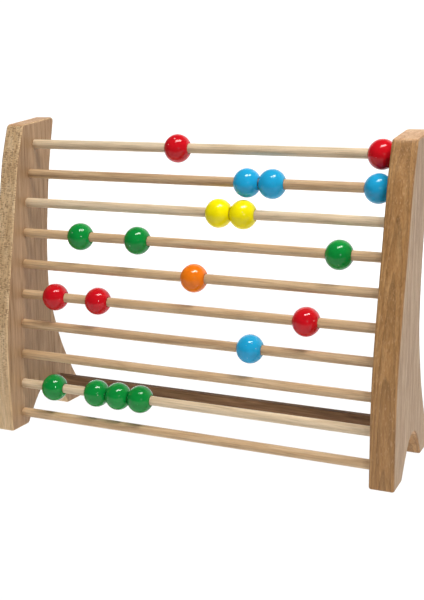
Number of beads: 19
